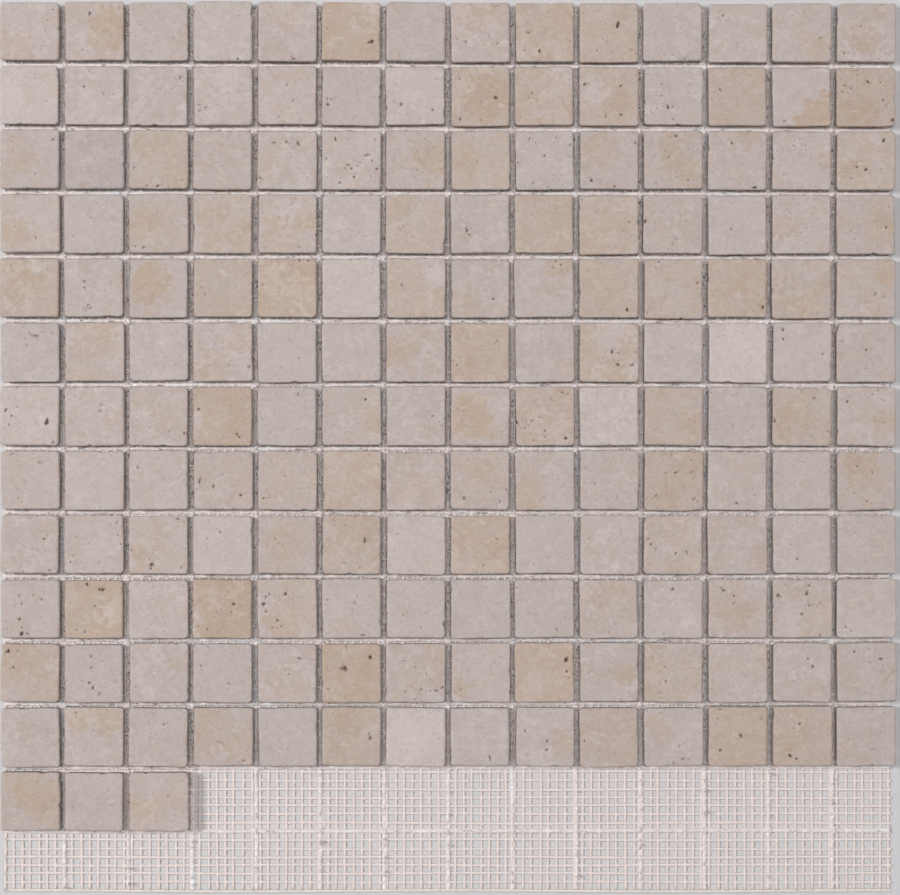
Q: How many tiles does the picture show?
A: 171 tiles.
